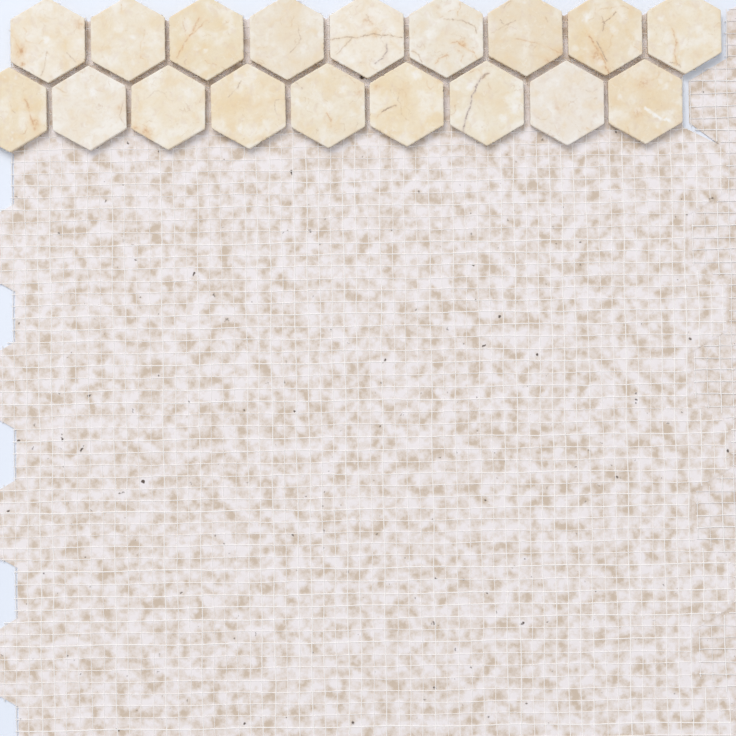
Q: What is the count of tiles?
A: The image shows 18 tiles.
